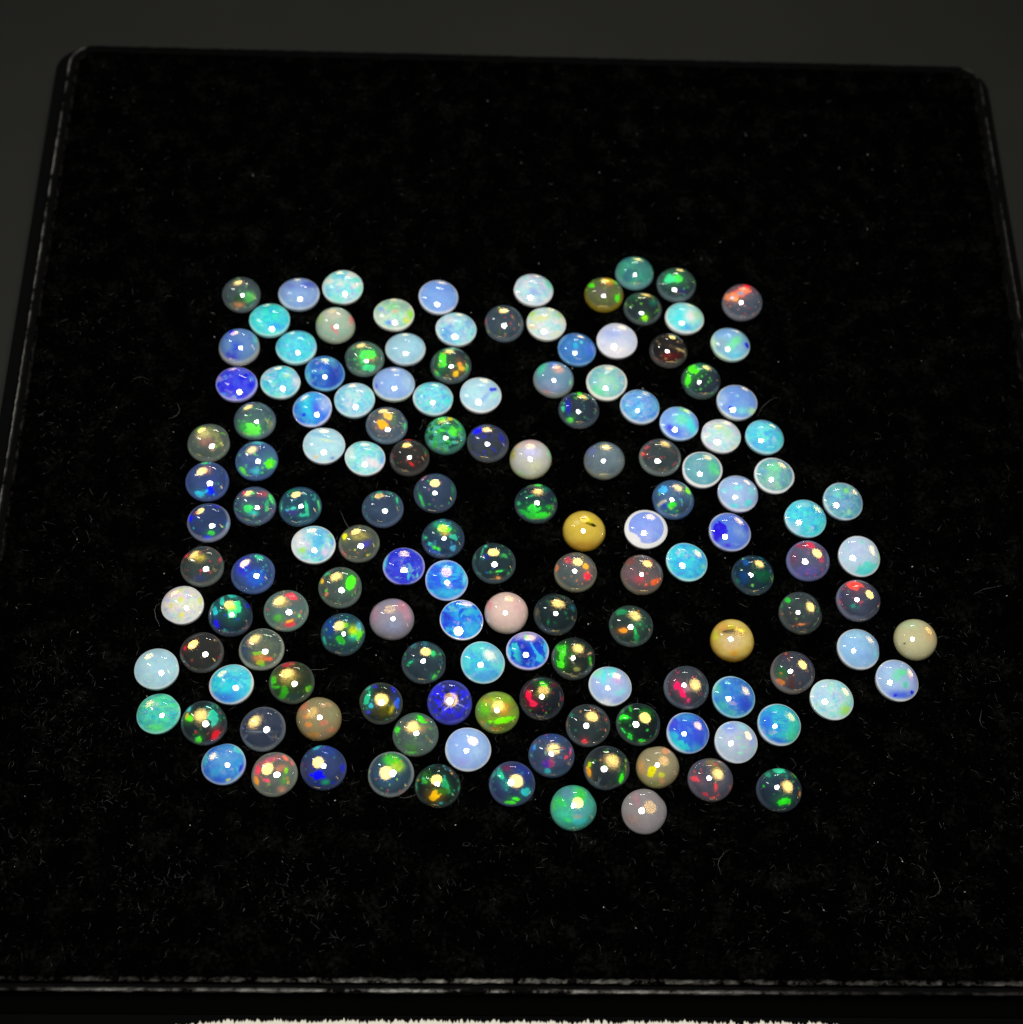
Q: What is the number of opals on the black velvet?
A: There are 143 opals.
